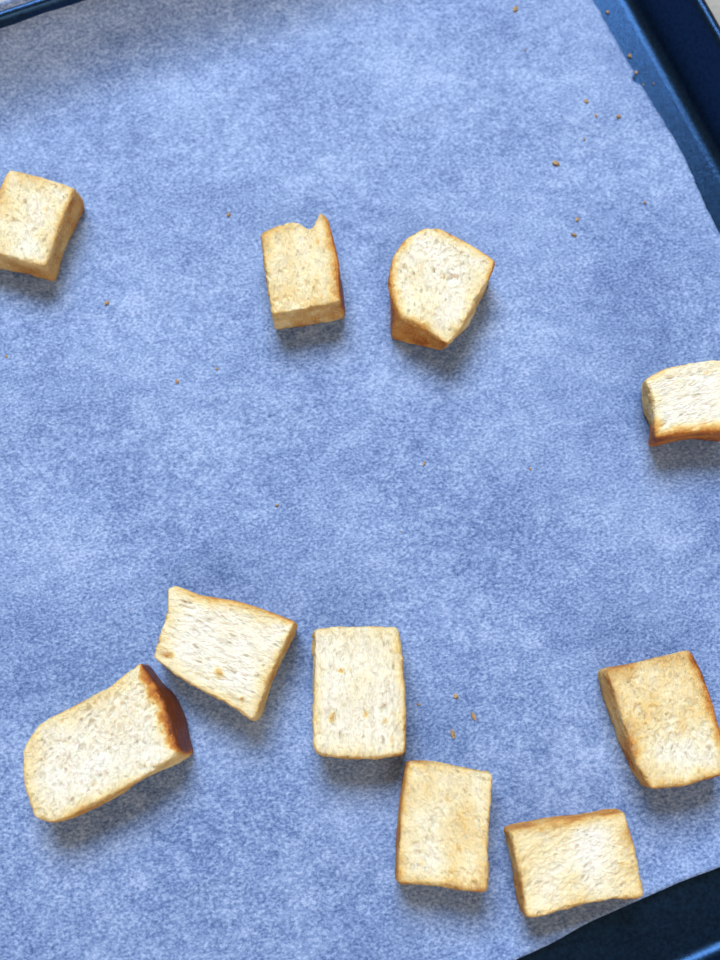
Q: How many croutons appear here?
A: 10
